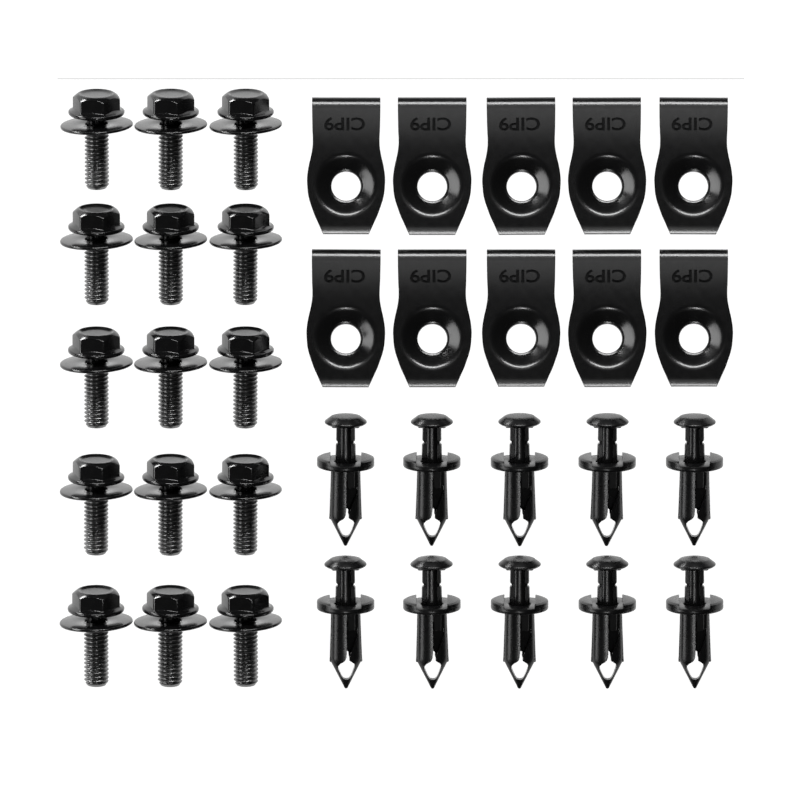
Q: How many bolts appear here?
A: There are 15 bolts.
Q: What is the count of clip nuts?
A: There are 10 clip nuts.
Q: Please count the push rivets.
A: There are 10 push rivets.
